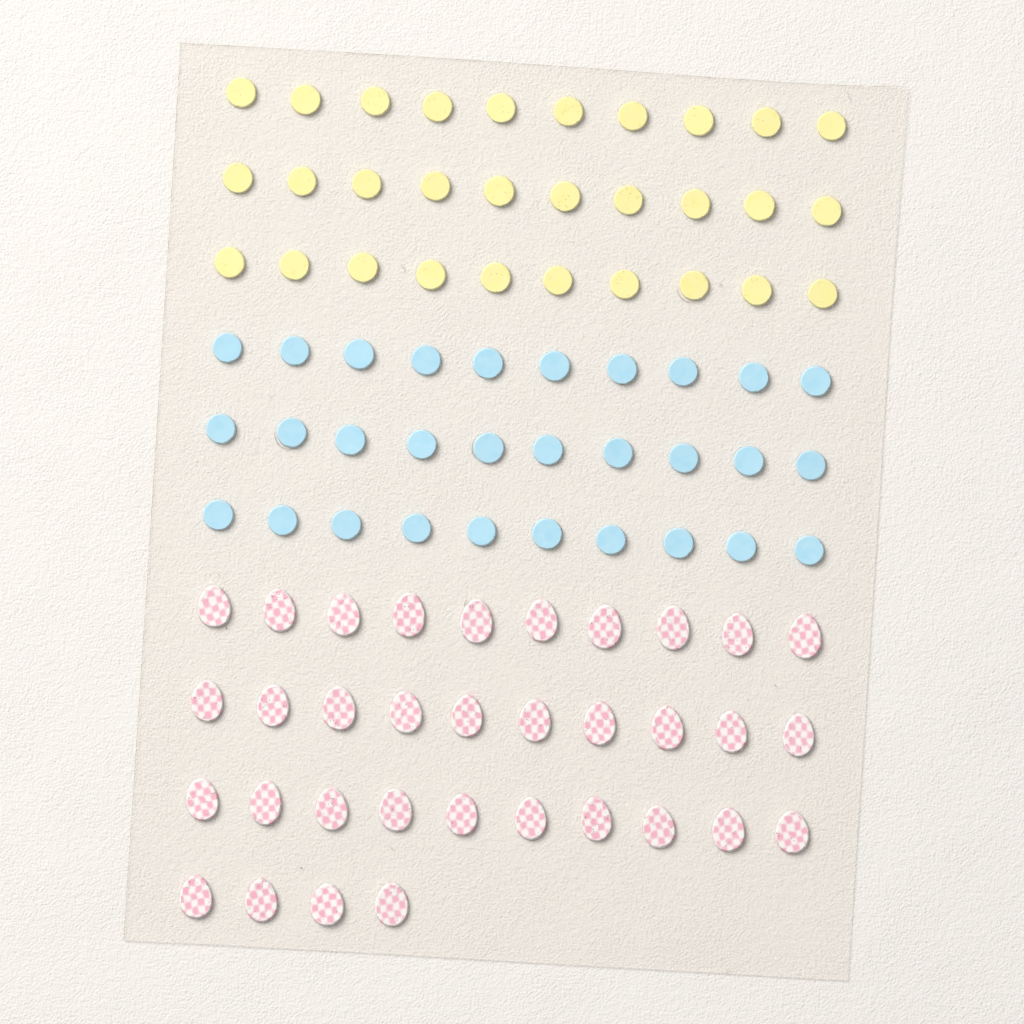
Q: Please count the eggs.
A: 34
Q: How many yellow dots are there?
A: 30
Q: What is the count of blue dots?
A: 30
